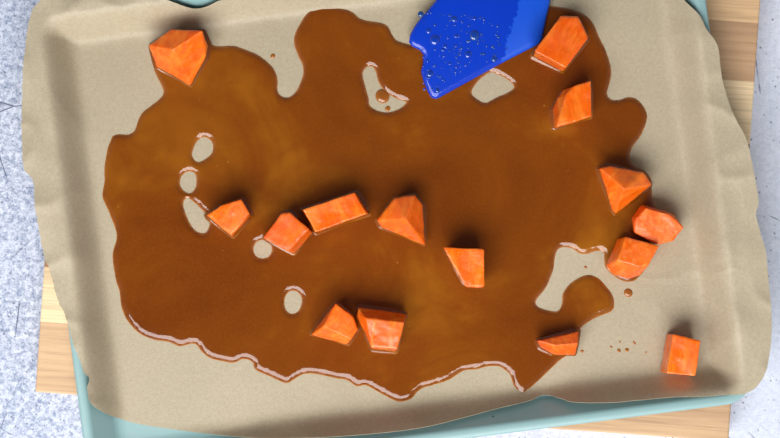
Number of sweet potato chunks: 15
